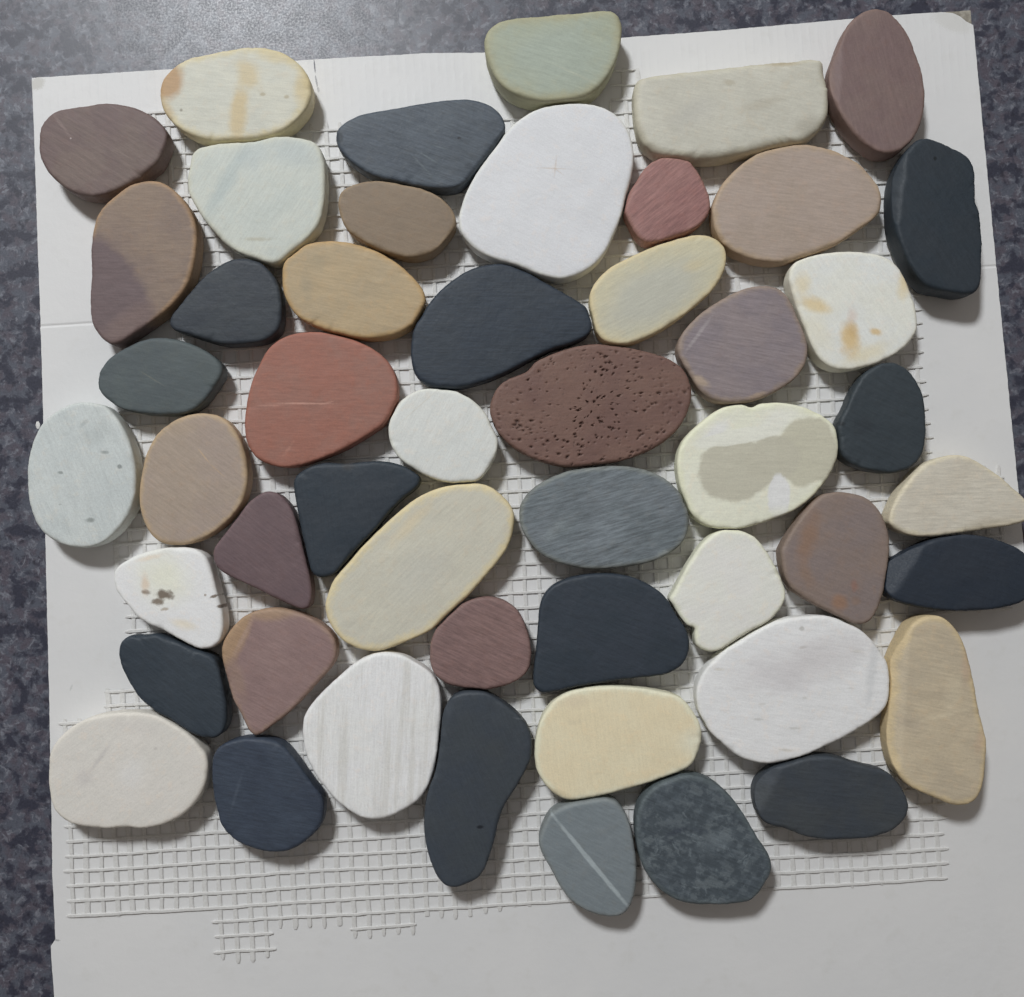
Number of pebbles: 50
